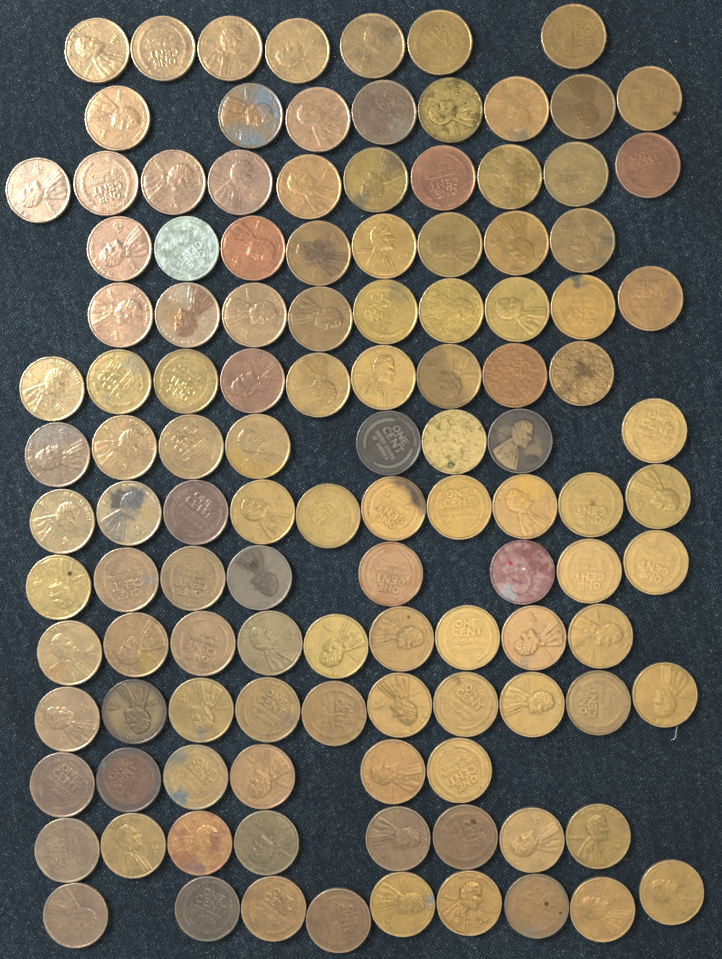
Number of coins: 119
